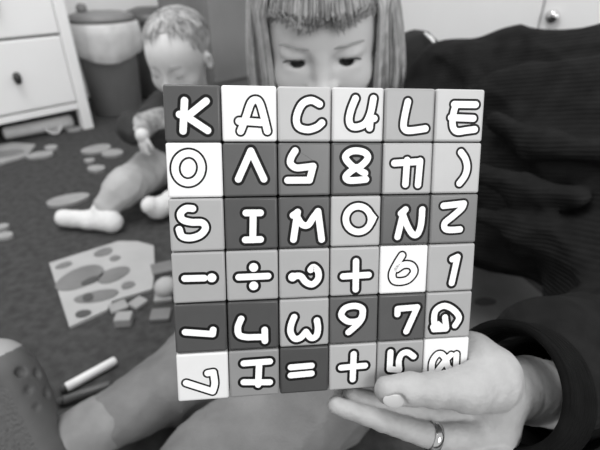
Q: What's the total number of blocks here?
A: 36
